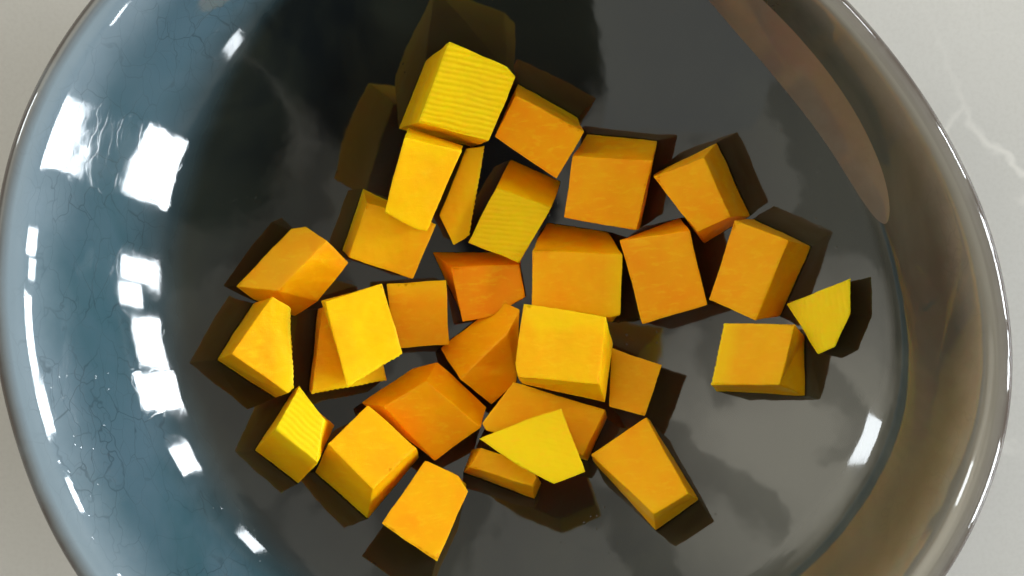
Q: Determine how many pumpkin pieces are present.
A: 30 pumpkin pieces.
